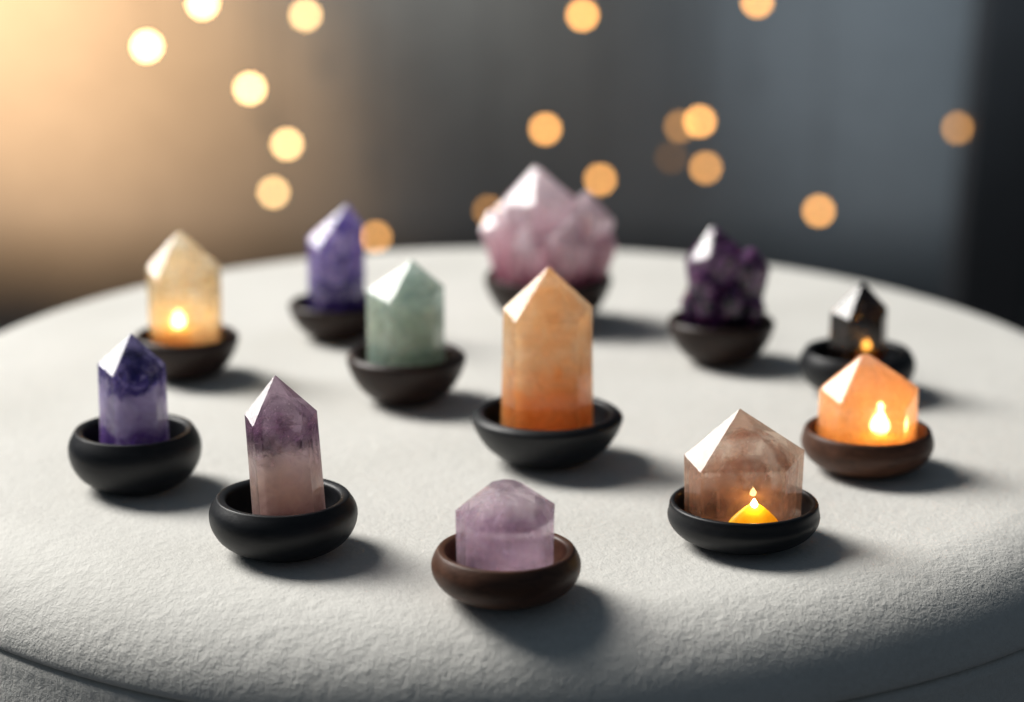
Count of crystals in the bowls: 12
